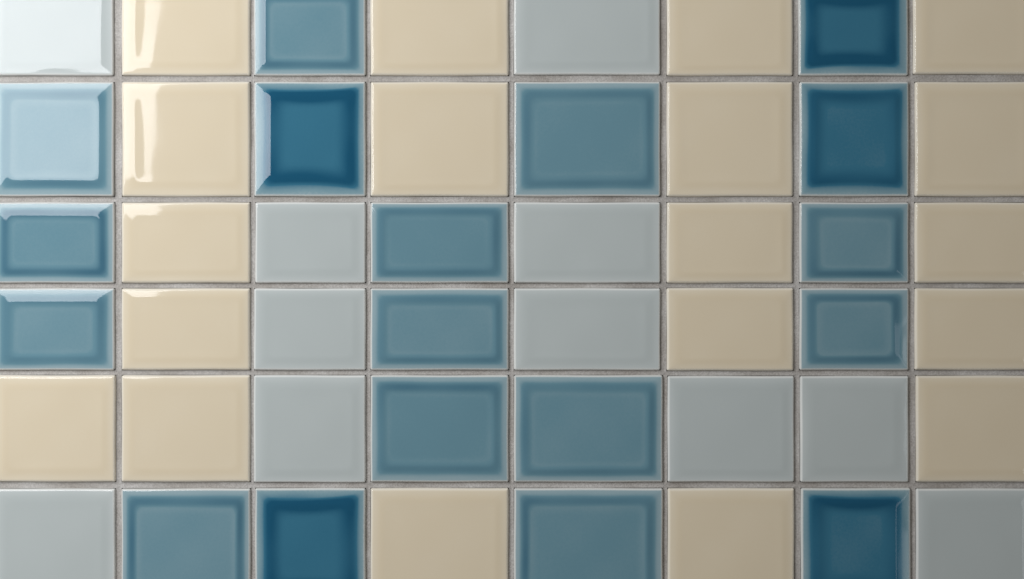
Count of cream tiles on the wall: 19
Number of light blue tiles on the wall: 13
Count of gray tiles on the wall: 11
